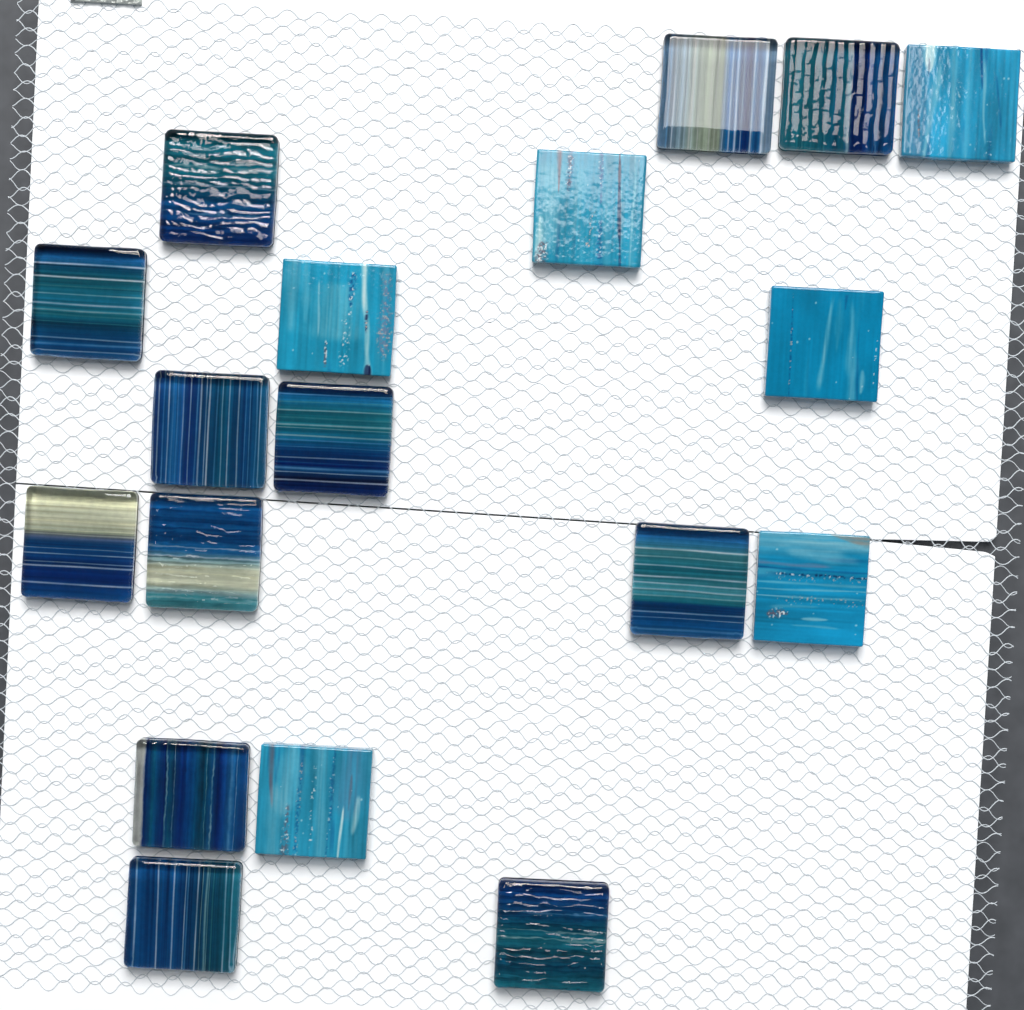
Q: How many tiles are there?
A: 18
